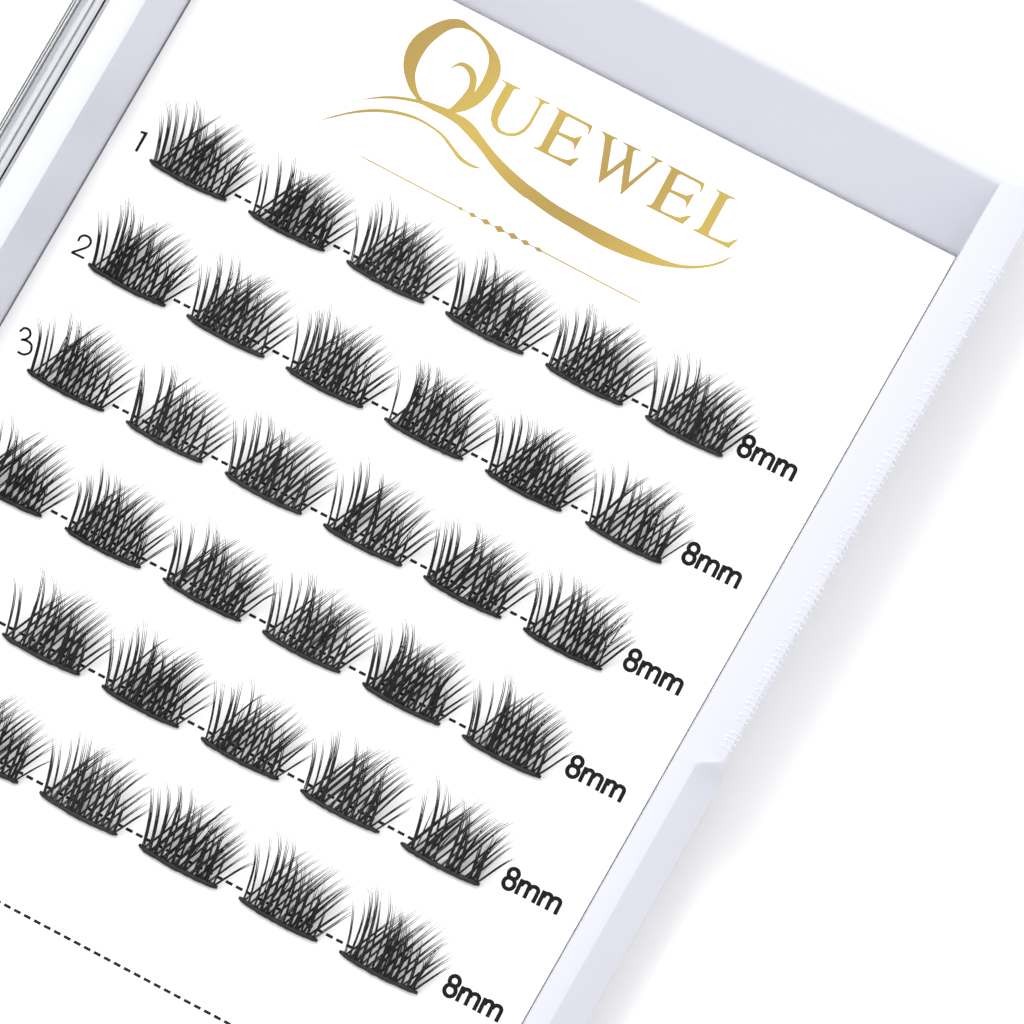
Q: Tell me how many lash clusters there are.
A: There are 34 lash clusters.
